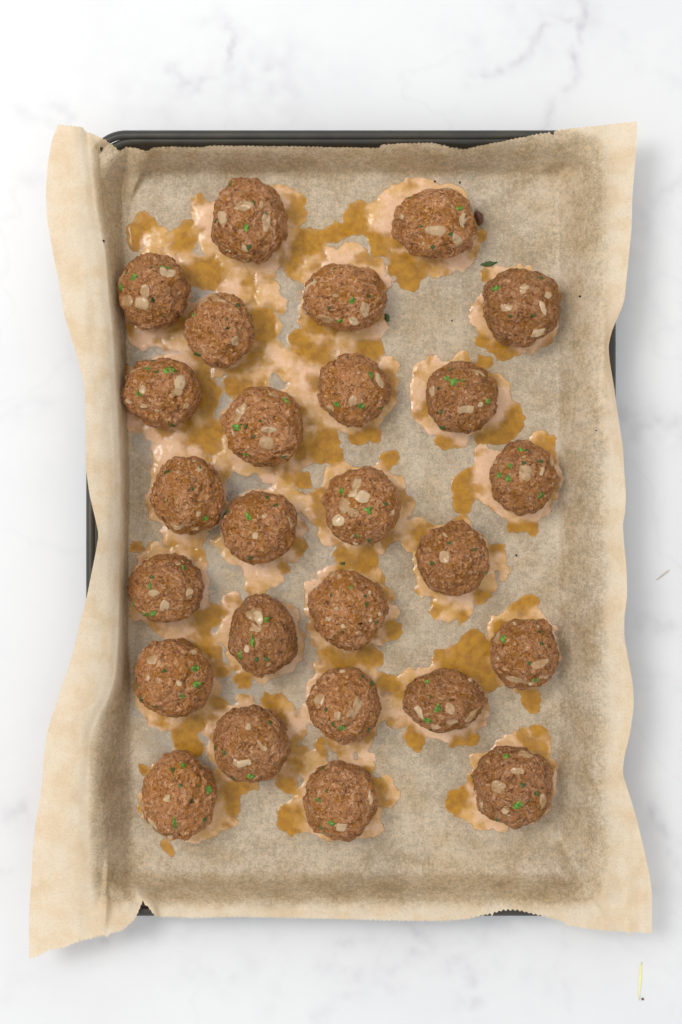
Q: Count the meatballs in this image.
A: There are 26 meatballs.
